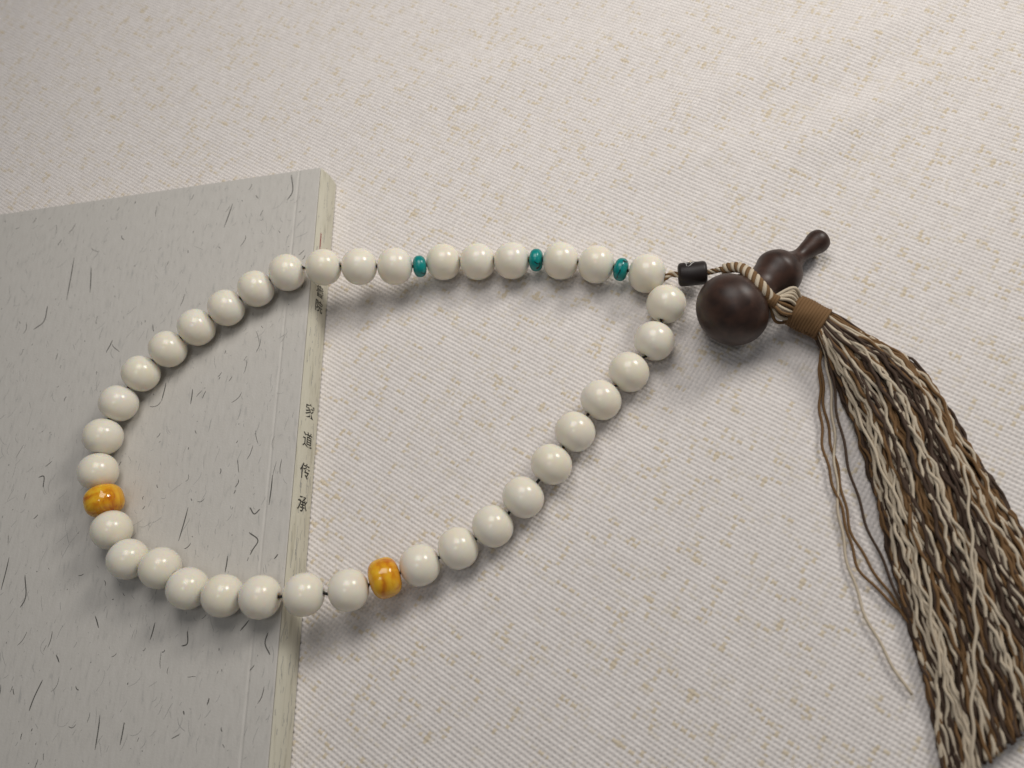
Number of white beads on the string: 36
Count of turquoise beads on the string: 3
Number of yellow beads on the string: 2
